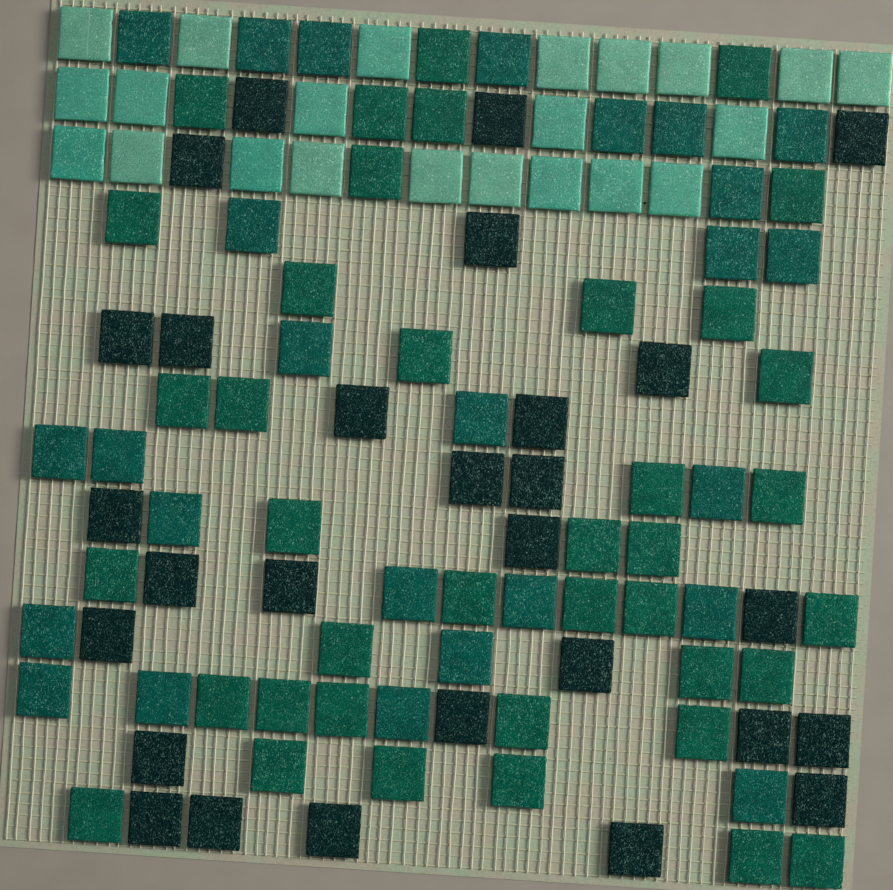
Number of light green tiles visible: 22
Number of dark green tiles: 65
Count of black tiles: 28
